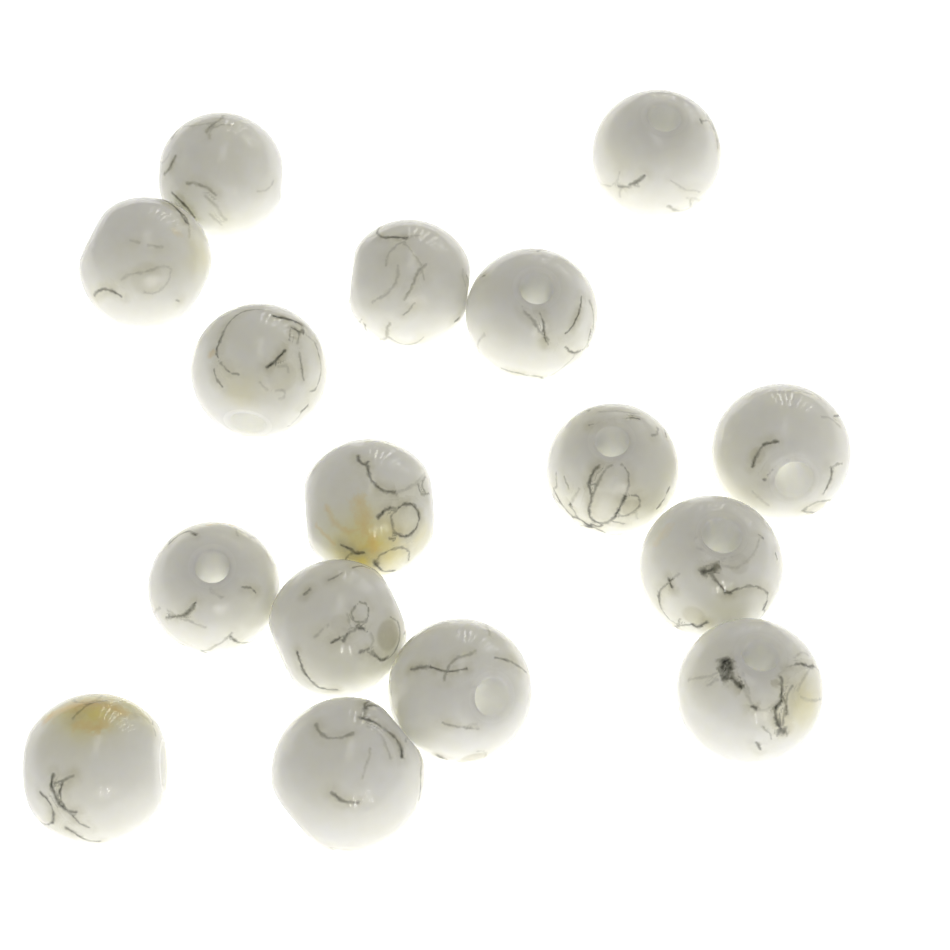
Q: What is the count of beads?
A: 16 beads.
